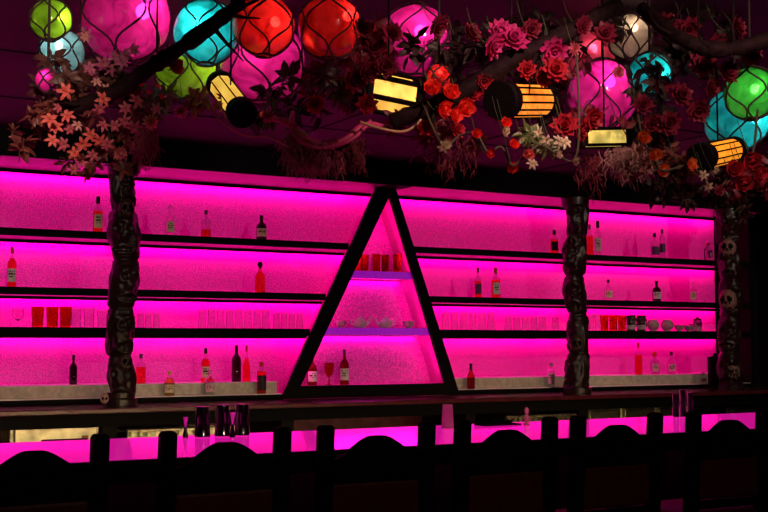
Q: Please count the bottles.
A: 33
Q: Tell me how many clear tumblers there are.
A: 32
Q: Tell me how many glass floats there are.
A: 17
